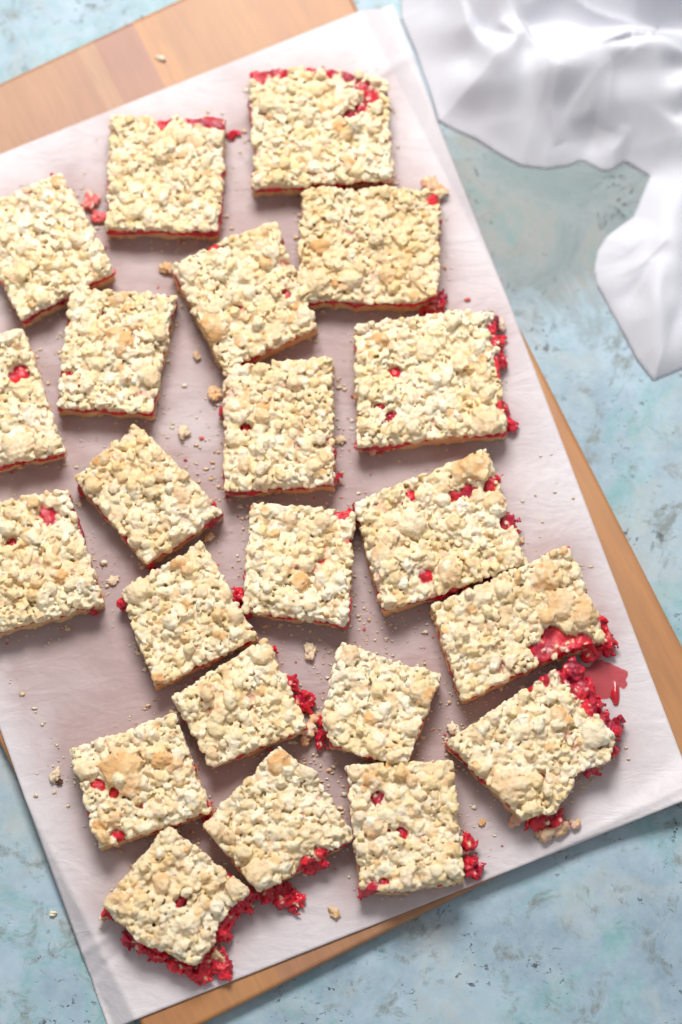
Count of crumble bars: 22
